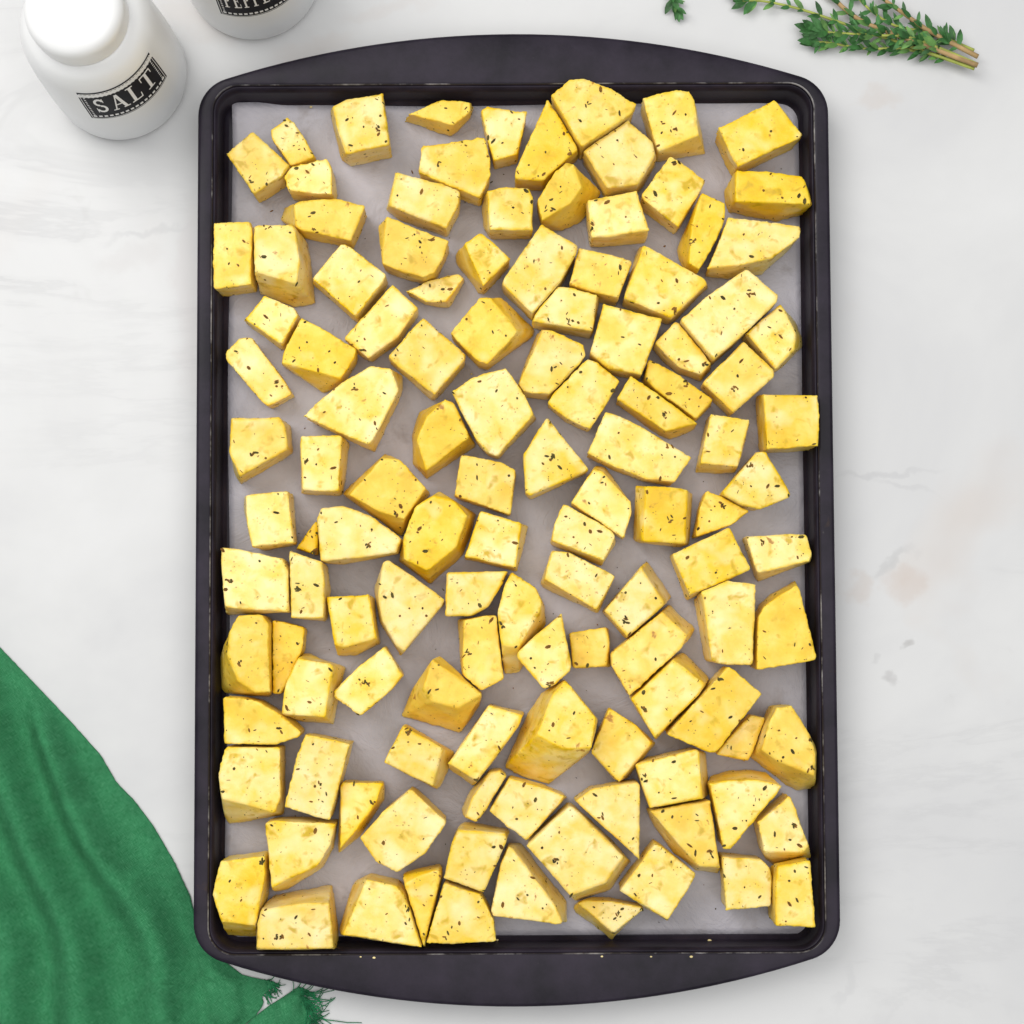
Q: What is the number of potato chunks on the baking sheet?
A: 121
